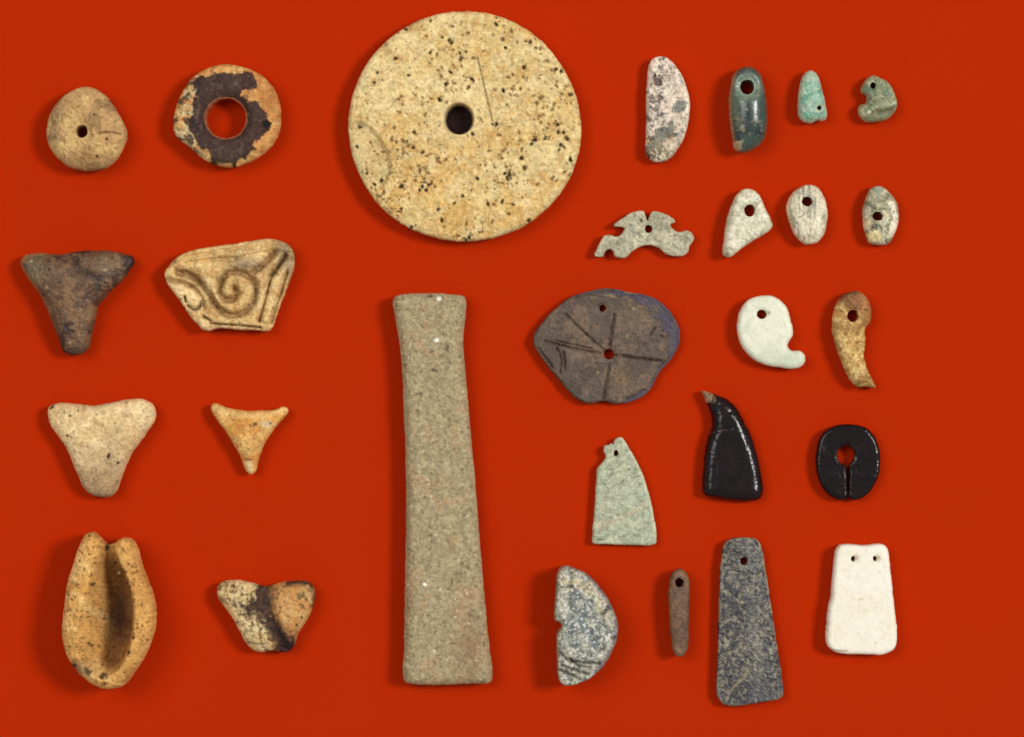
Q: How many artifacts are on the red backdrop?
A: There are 28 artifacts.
